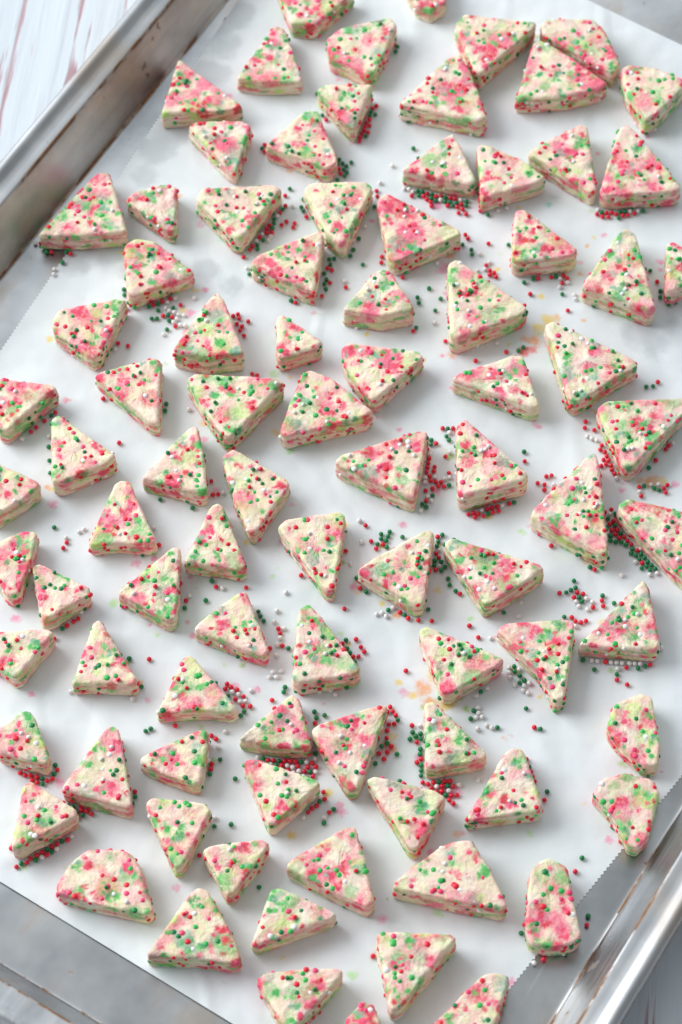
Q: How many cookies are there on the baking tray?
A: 88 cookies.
